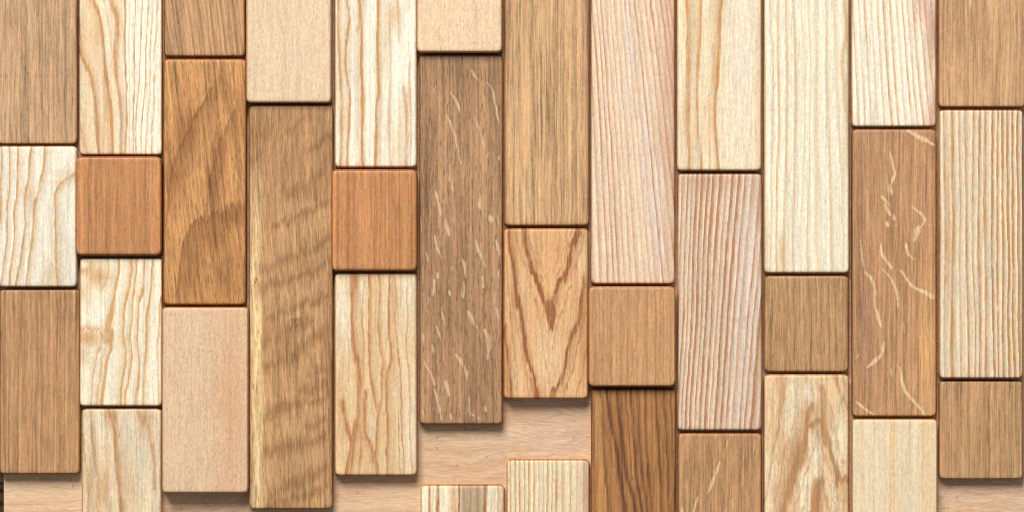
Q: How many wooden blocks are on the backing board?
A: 36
